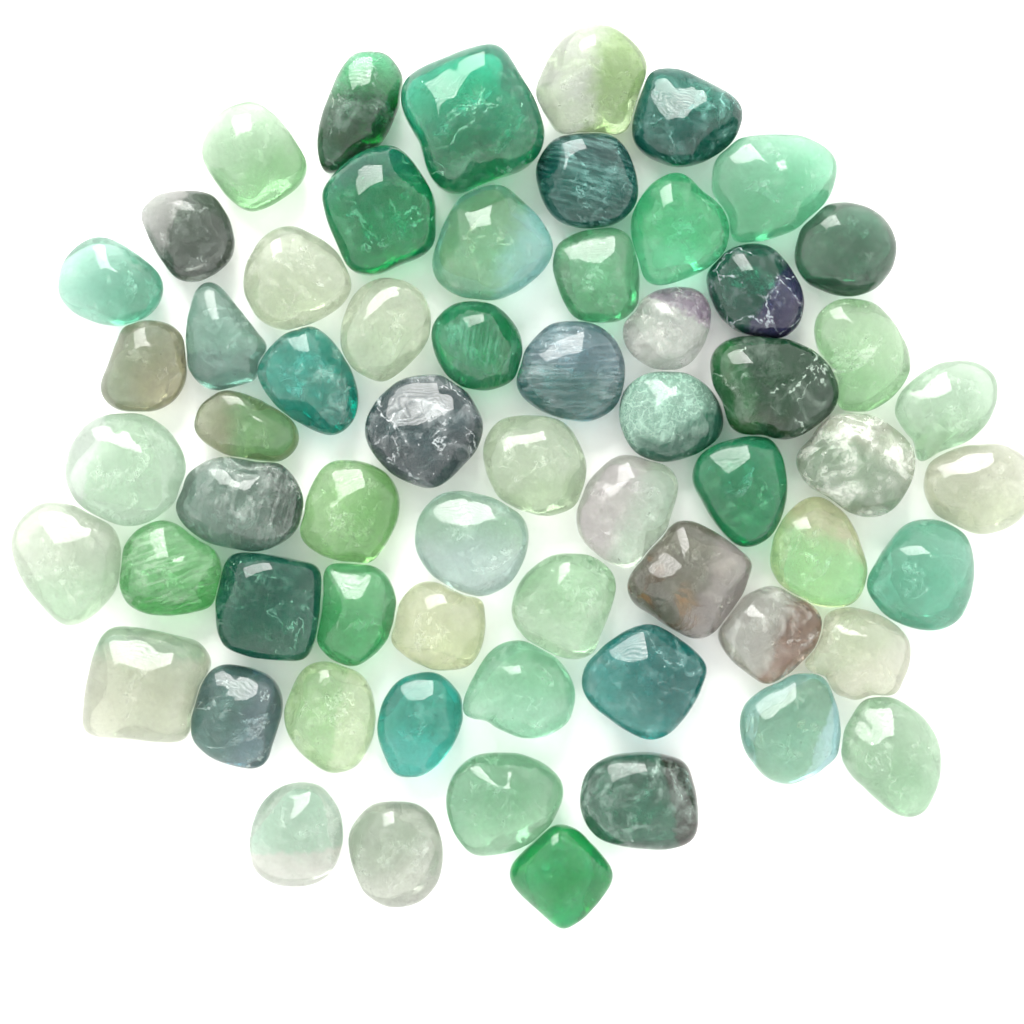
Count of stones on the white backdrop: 62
